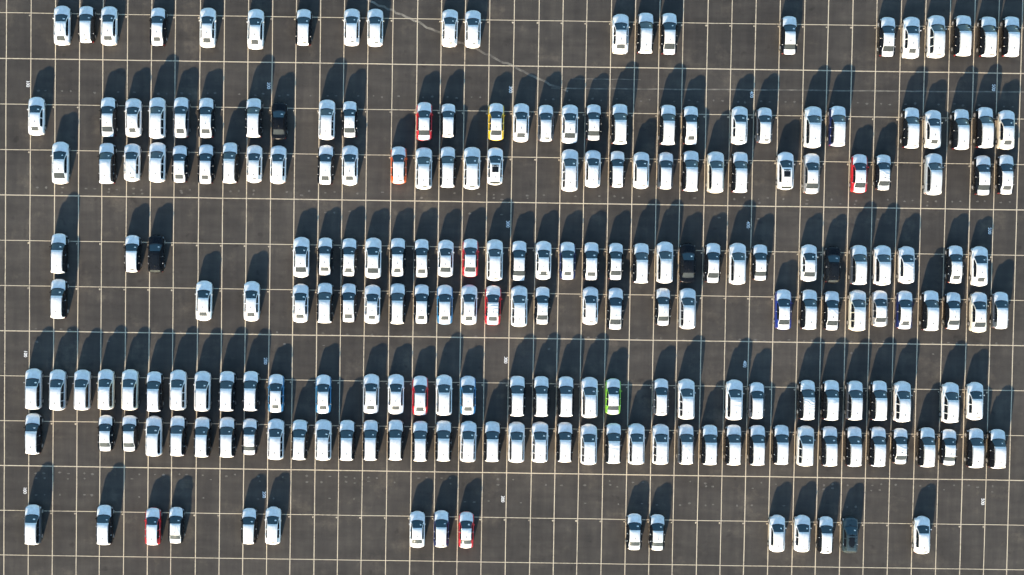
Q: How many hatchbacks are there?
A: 38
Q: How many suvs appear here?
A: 100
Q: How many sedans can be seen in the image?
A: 89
